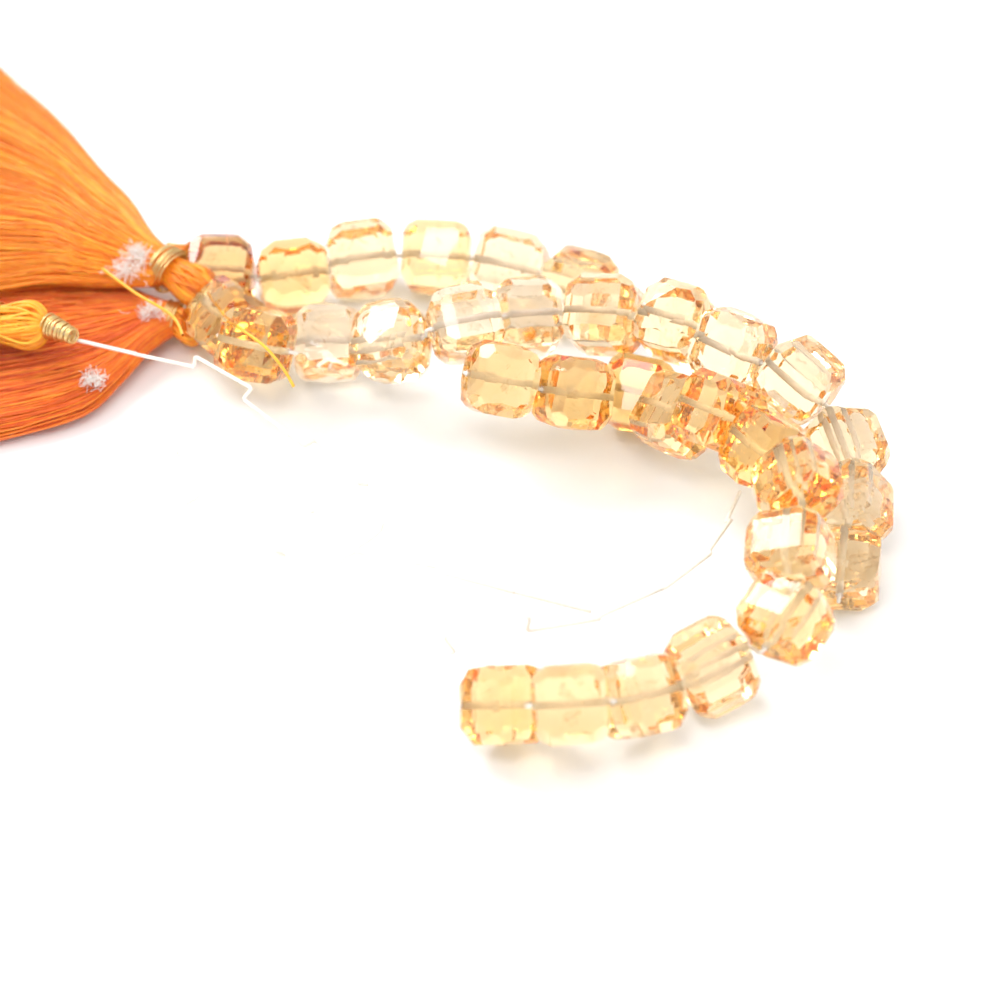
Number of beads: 32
